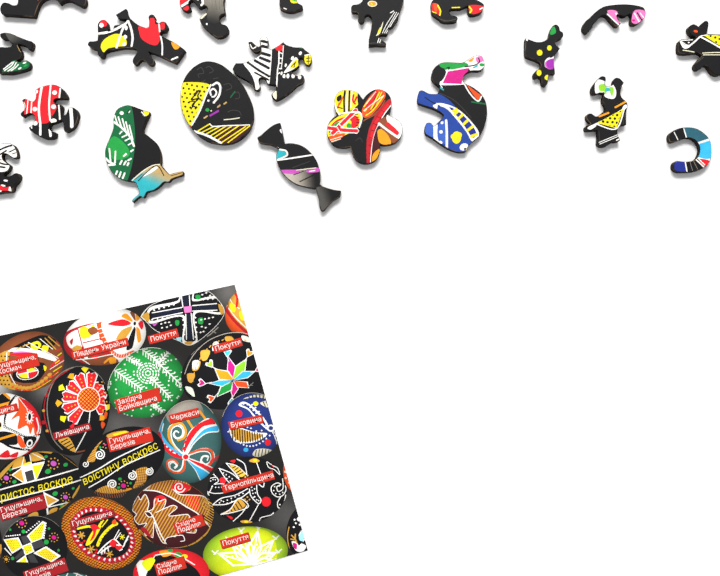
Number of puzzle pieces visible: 20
